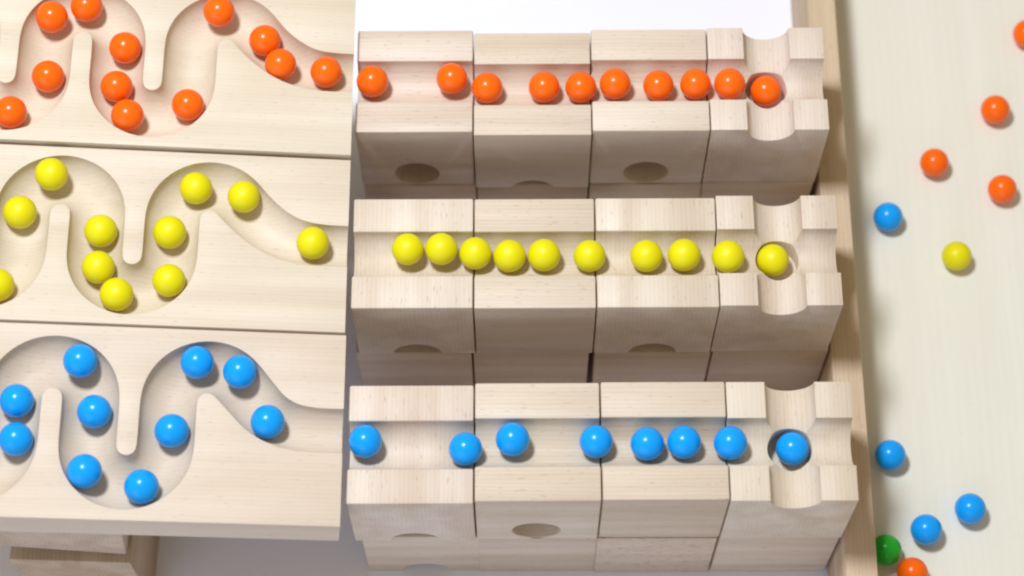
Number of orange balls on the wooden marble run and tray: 27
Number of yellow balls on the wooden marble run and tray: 22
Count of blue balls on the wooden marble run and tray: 22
